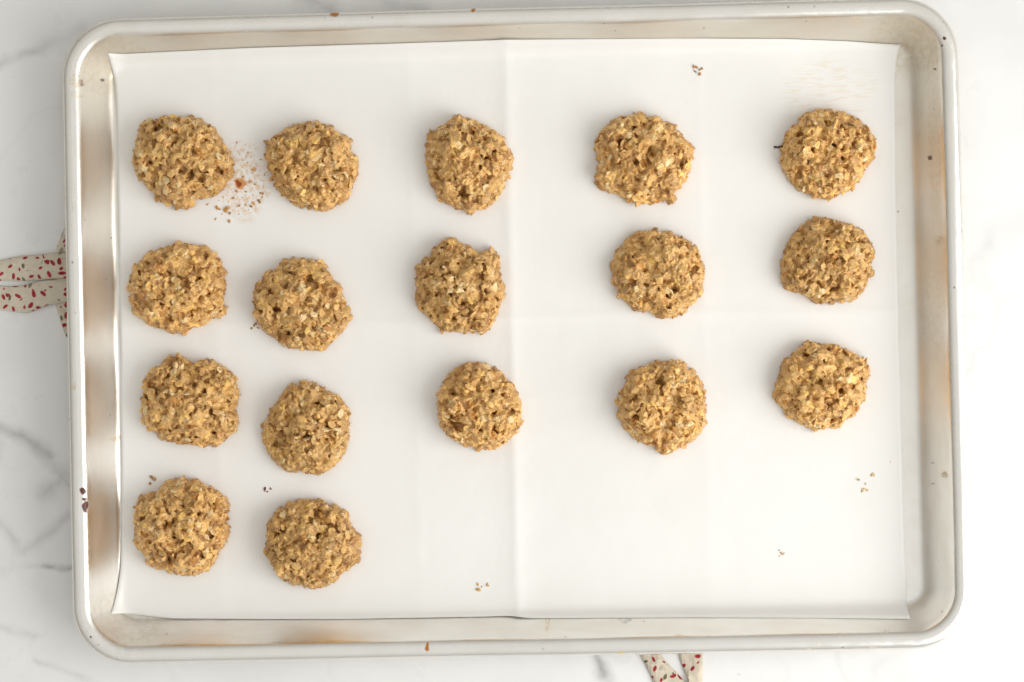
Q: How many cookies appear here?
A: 17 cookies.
